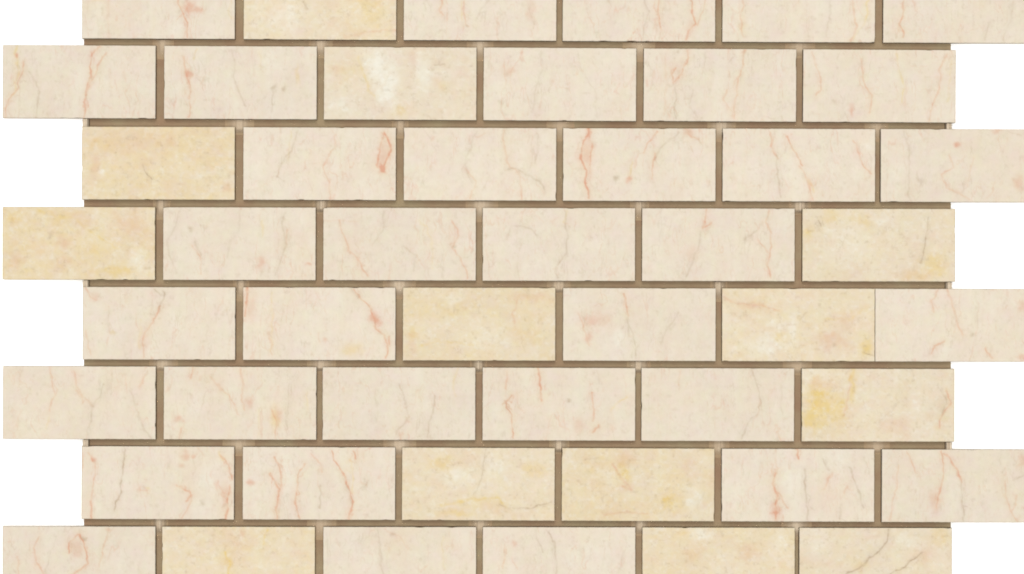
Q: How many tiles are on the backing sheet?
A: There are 48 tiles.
